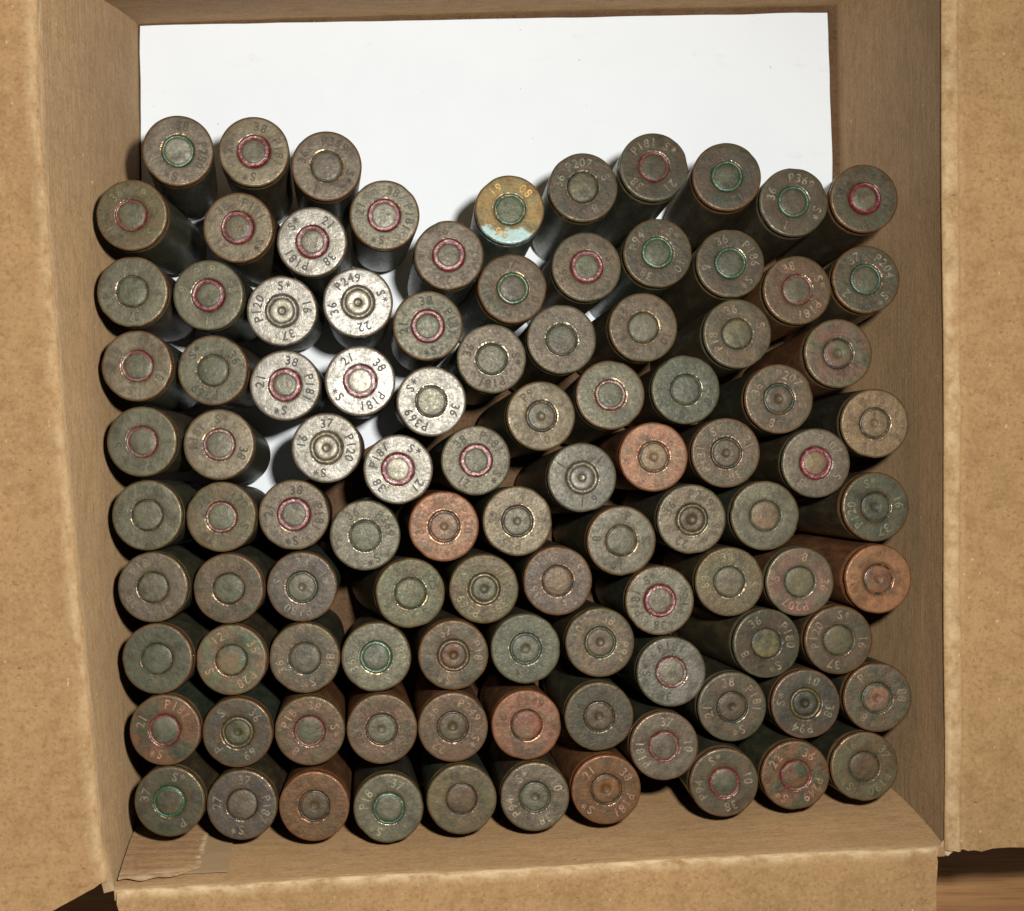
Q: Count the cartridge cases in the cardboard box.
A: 100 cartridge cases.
